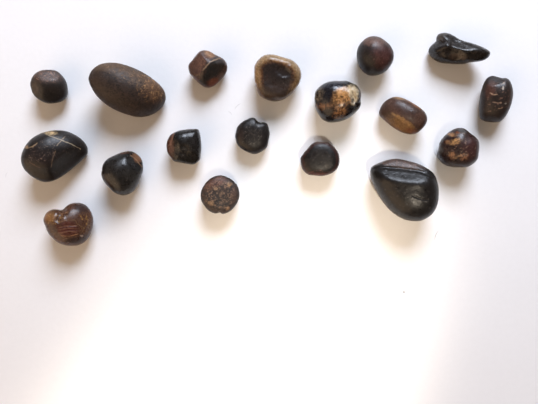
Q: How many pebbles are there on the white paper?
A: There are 18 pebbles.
